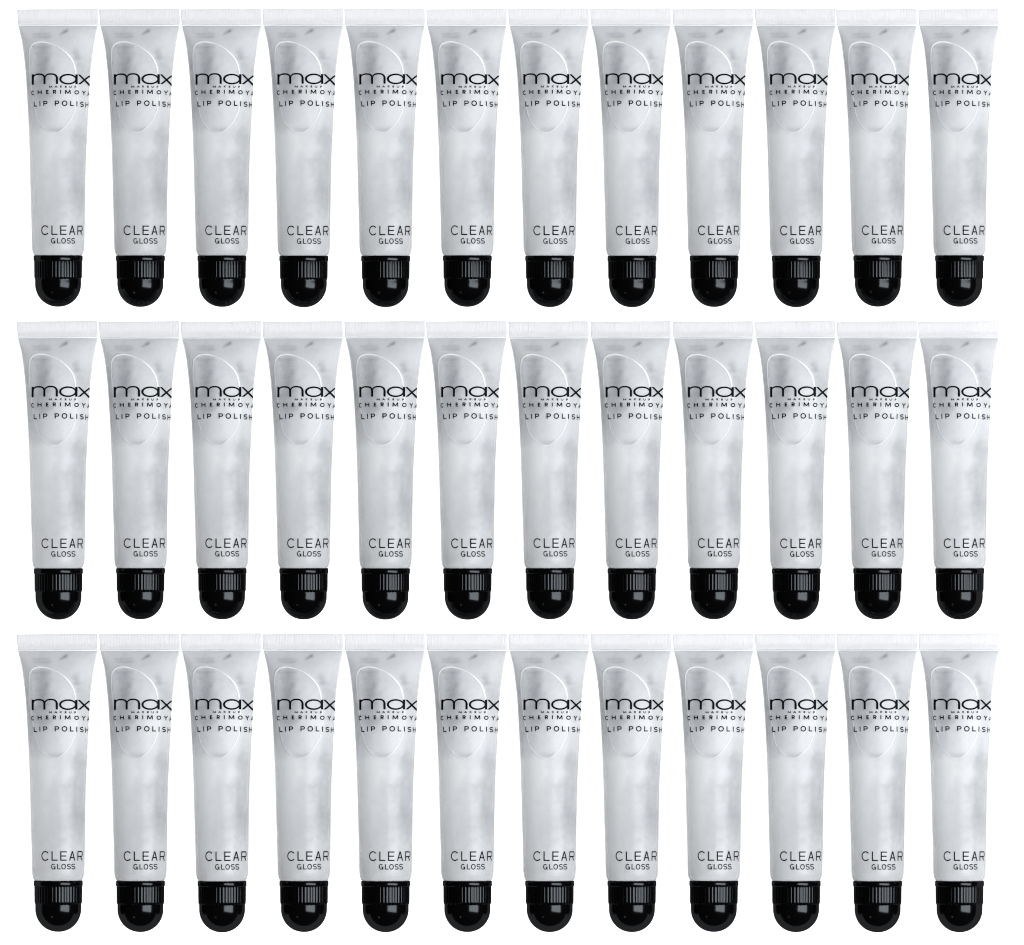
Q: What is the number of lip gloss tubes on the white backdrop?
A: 36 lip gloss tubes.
